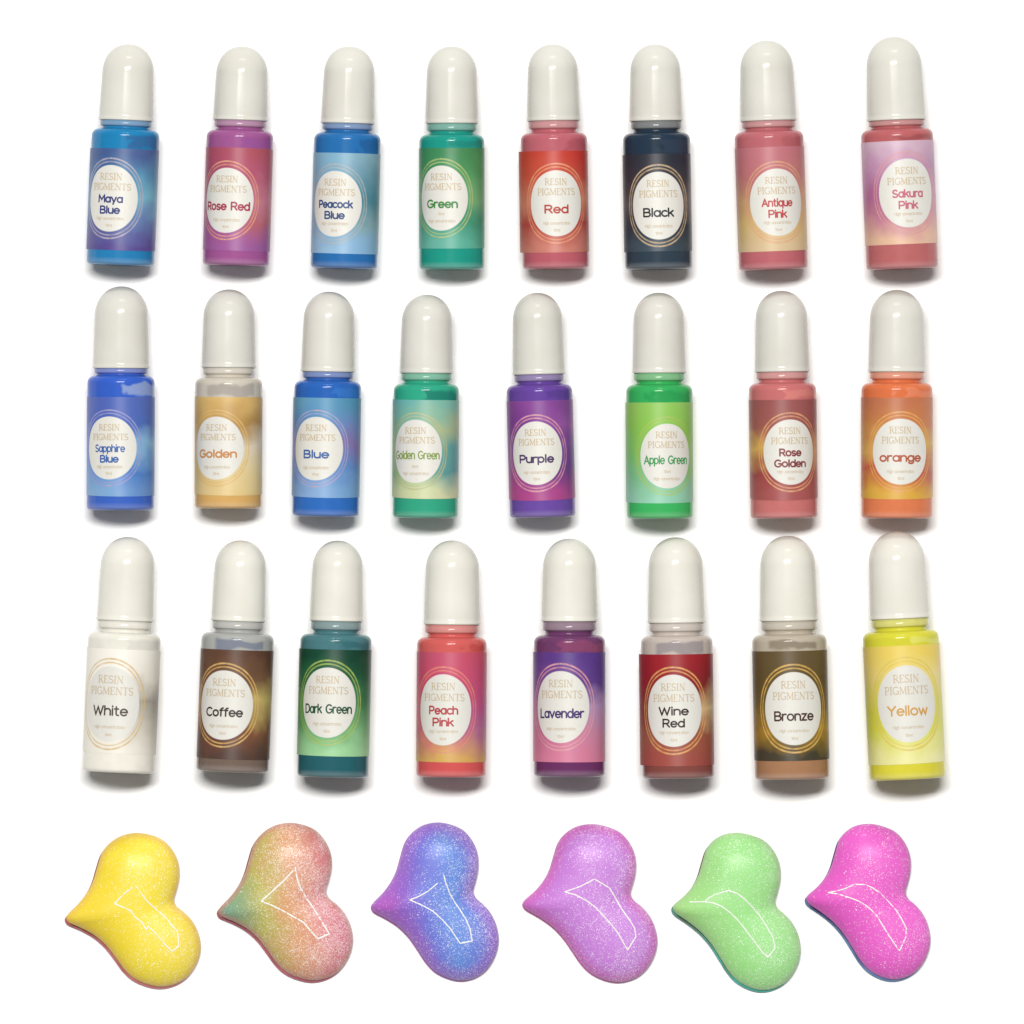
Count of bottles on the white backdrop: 24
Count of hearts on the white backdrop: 6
